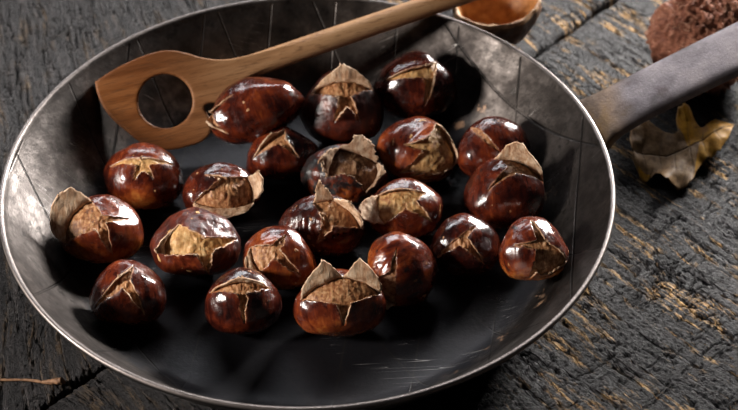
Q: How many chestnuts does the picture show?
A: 21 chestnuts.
